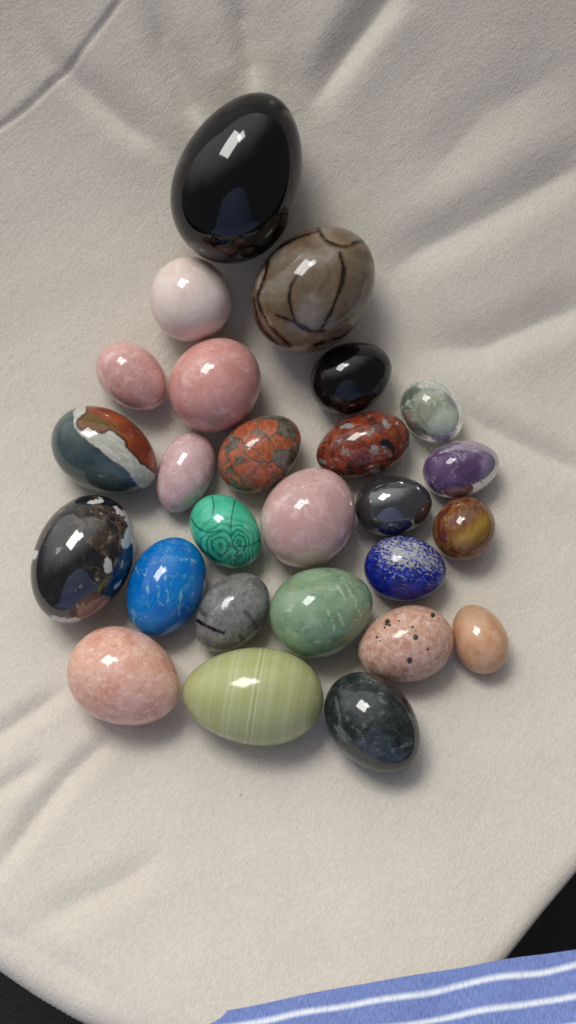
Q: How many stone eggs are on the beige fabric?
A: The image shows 26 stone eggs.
